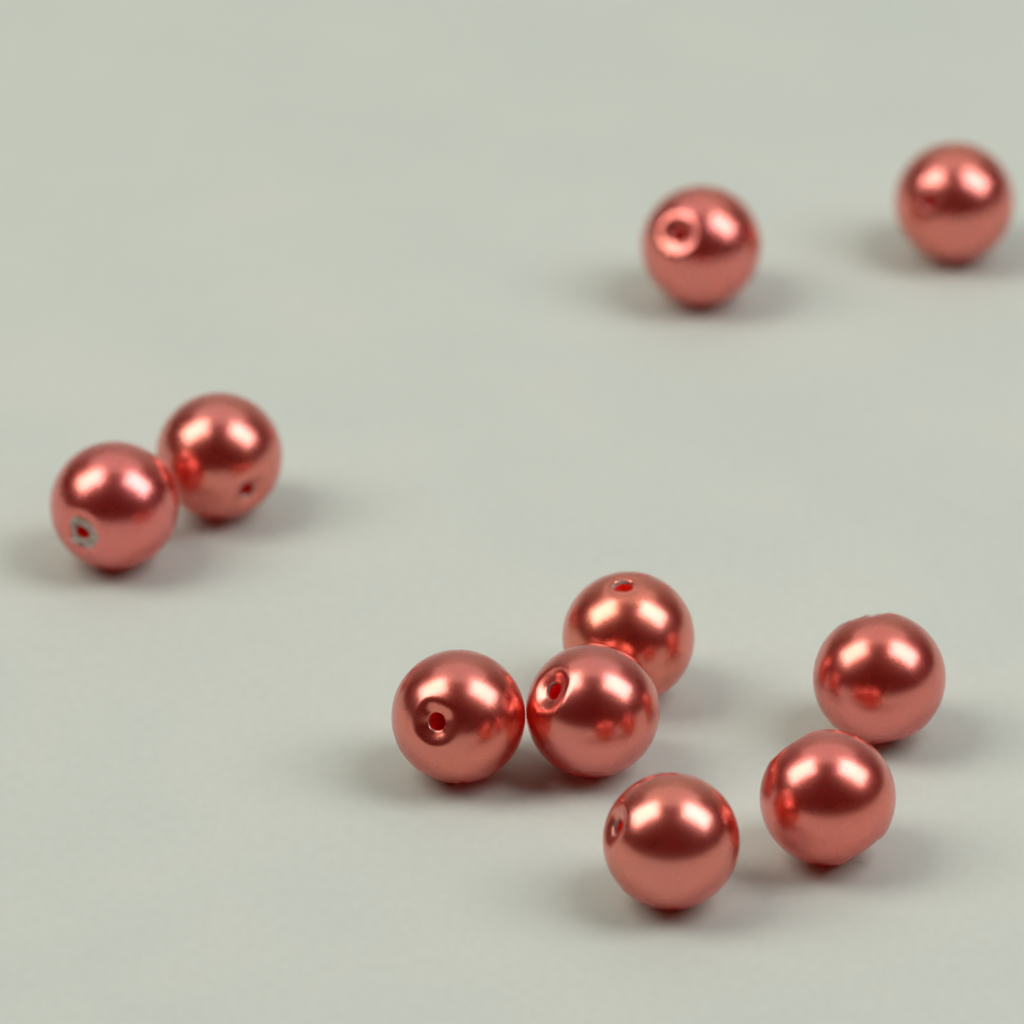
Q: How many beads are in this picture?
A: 10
